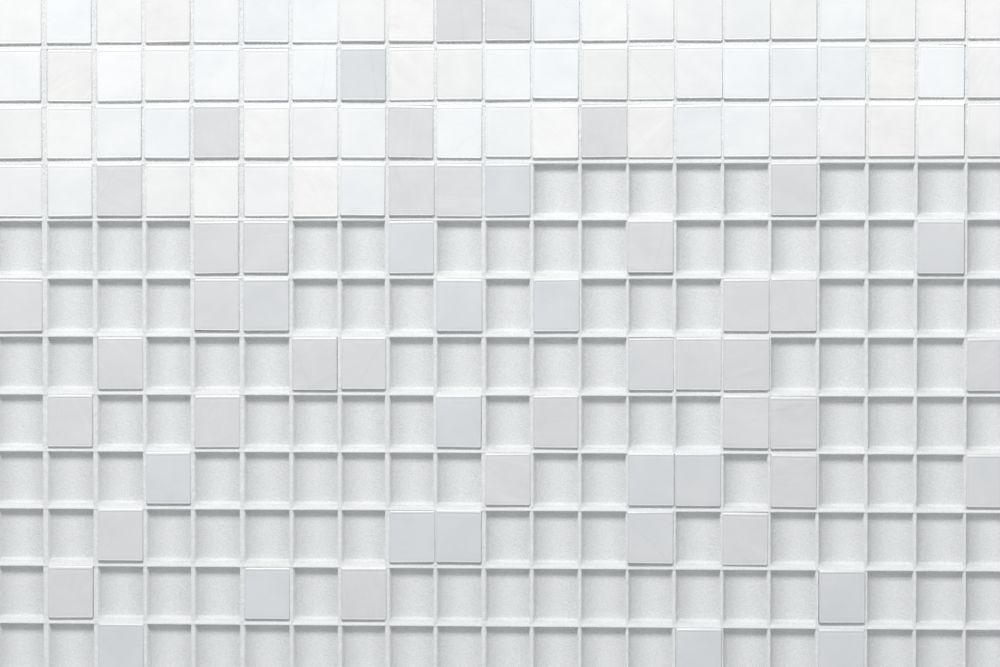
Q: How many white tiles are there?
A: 64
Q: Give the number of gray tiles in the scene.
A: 54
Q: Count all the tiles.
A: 118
